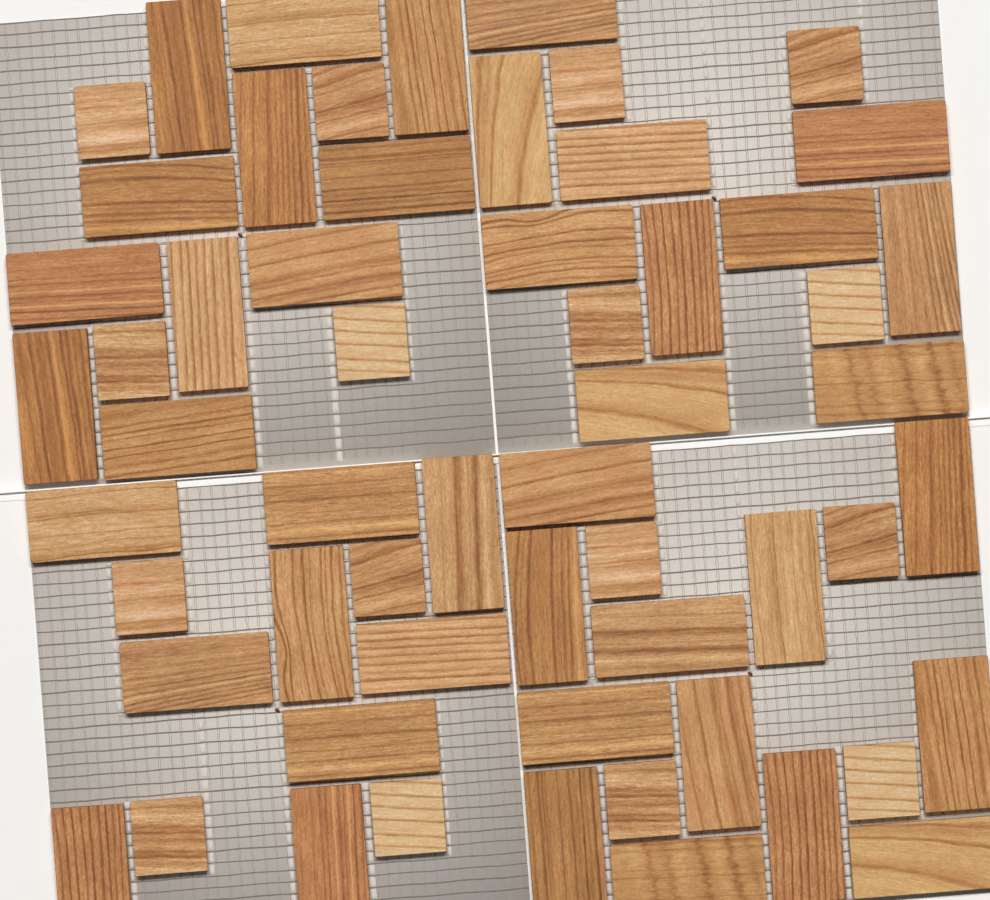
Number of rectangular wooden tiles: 42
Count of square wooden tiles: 16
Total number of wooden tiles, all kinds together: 58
